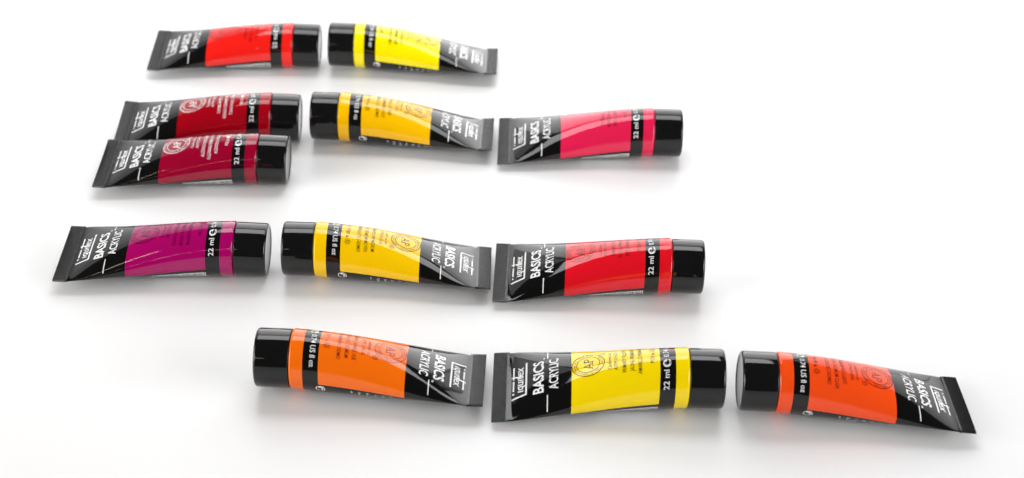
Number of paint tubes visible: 12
